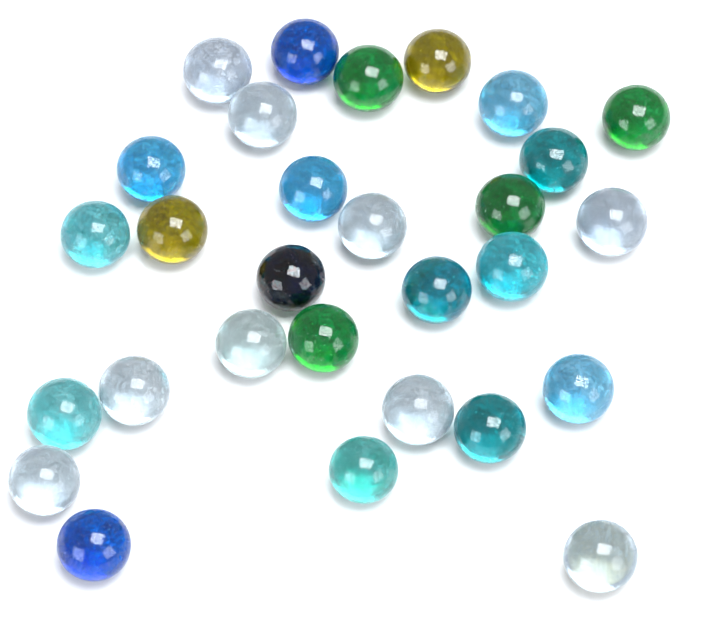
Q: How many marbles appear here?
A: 29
